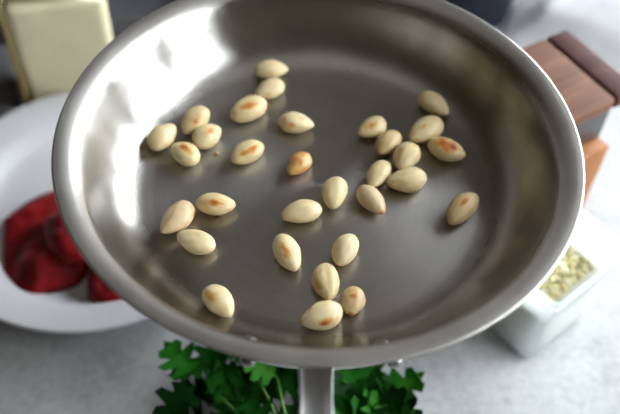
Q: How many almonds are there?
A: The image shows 31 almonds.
